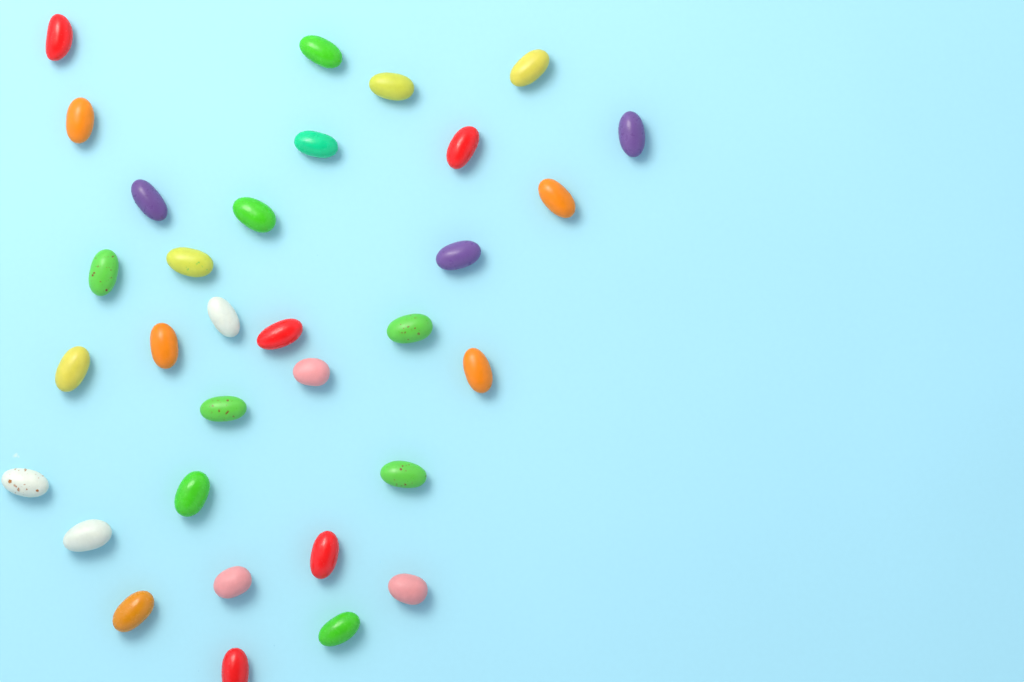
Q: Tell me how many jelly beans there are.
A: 32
